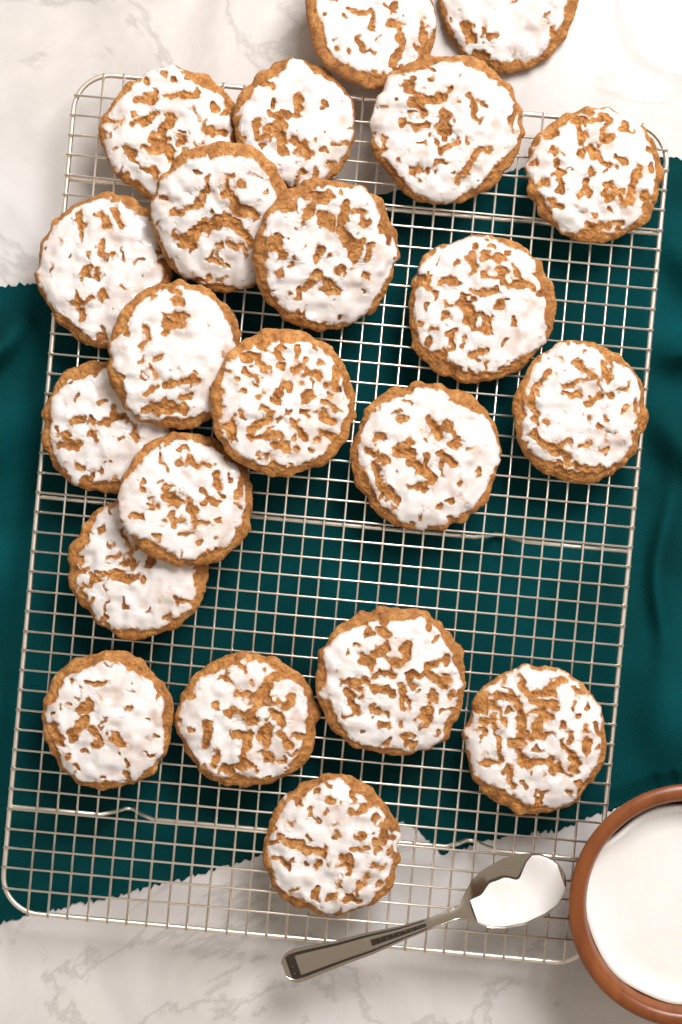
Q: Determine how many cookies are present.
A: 22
